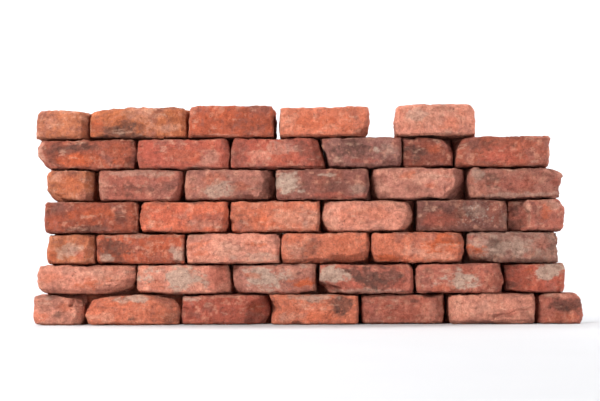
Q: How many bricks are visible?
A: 42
